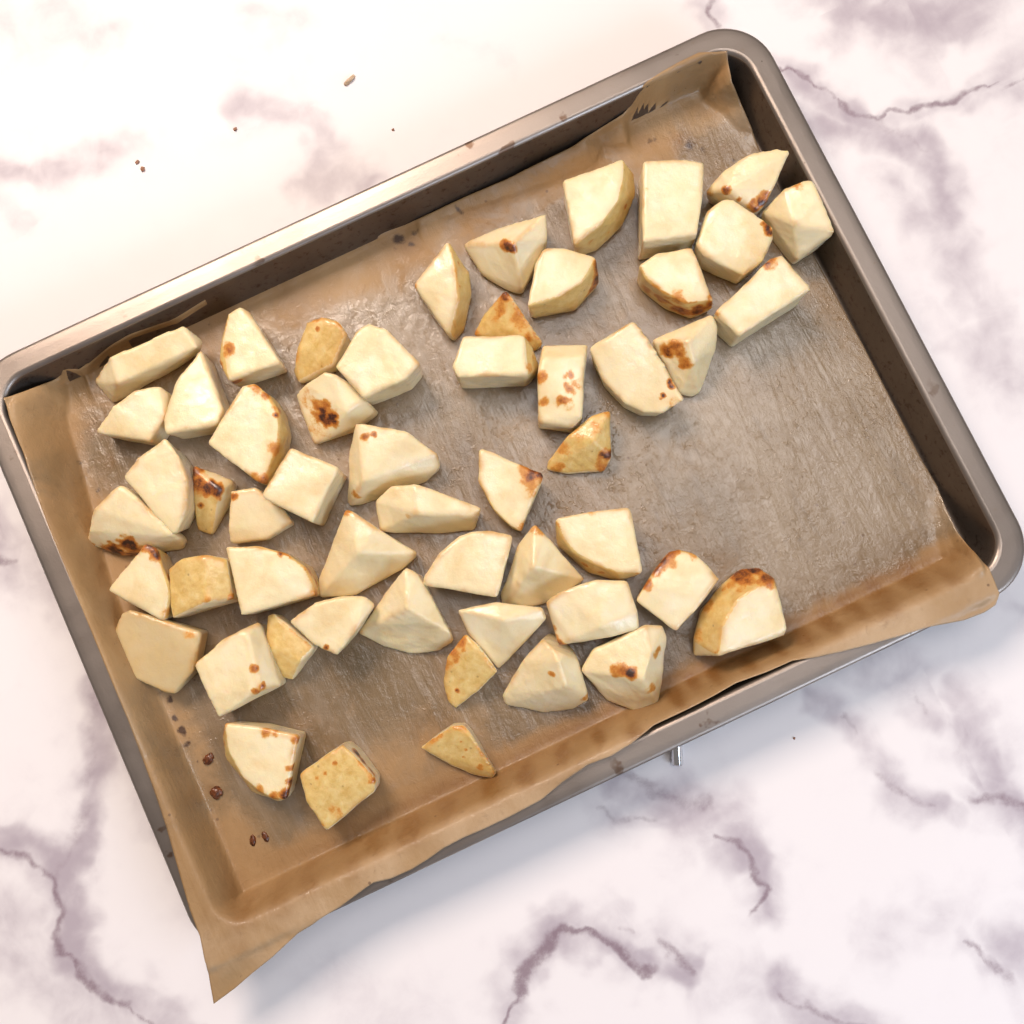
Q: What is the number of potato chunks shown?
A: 54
